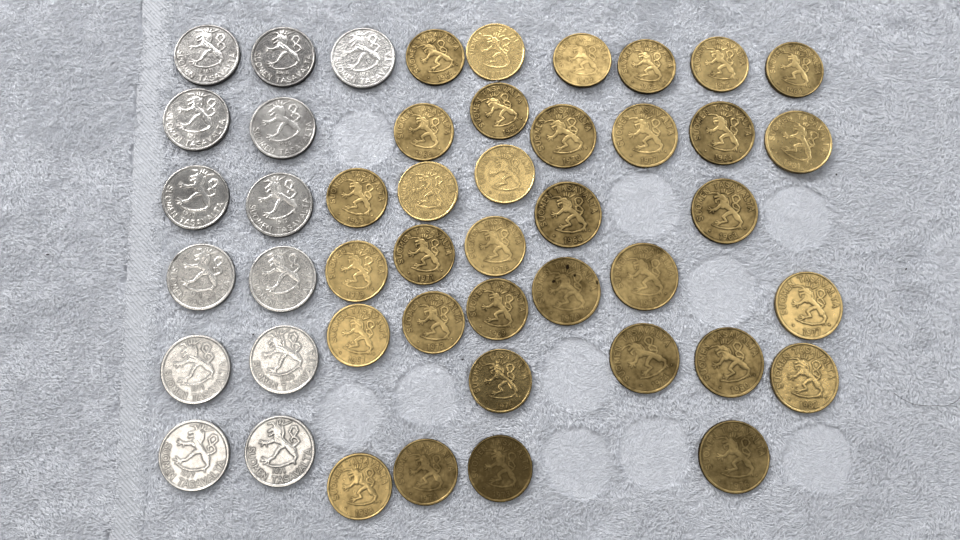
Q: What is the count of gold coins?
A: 34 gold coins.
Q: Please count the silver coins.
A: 13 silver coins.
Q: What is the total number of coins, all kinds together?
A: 47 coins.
